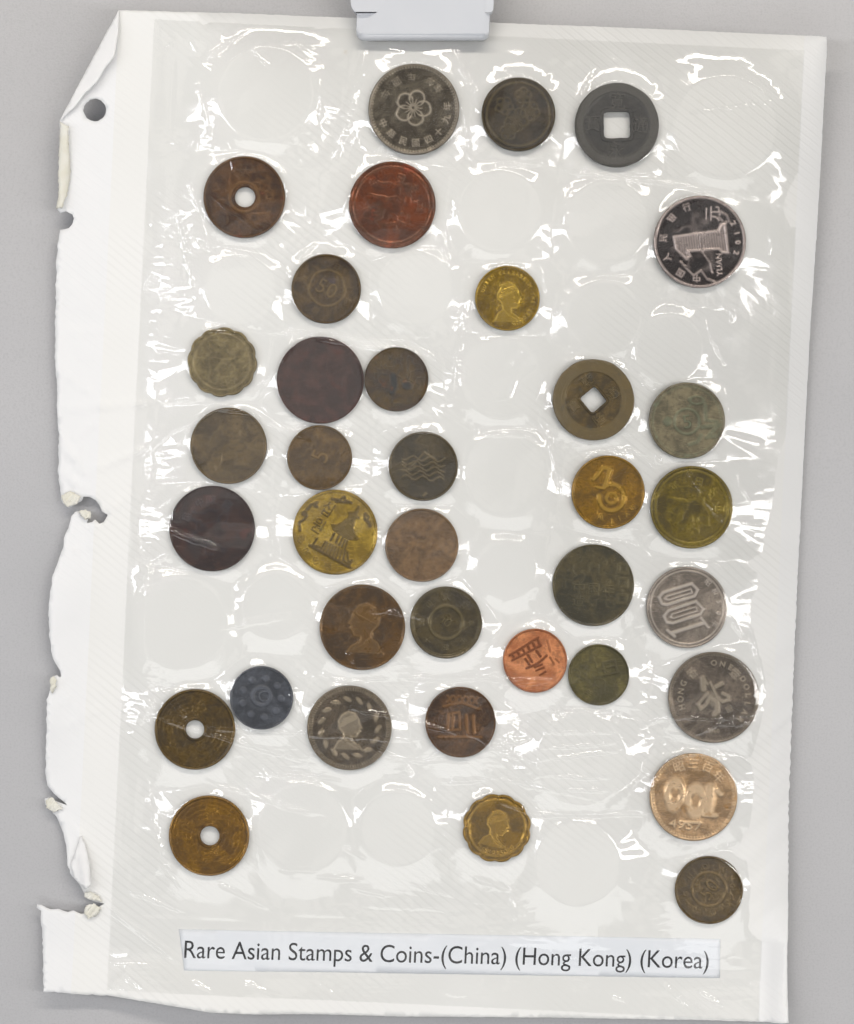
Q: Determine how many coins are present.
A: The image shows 36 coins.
